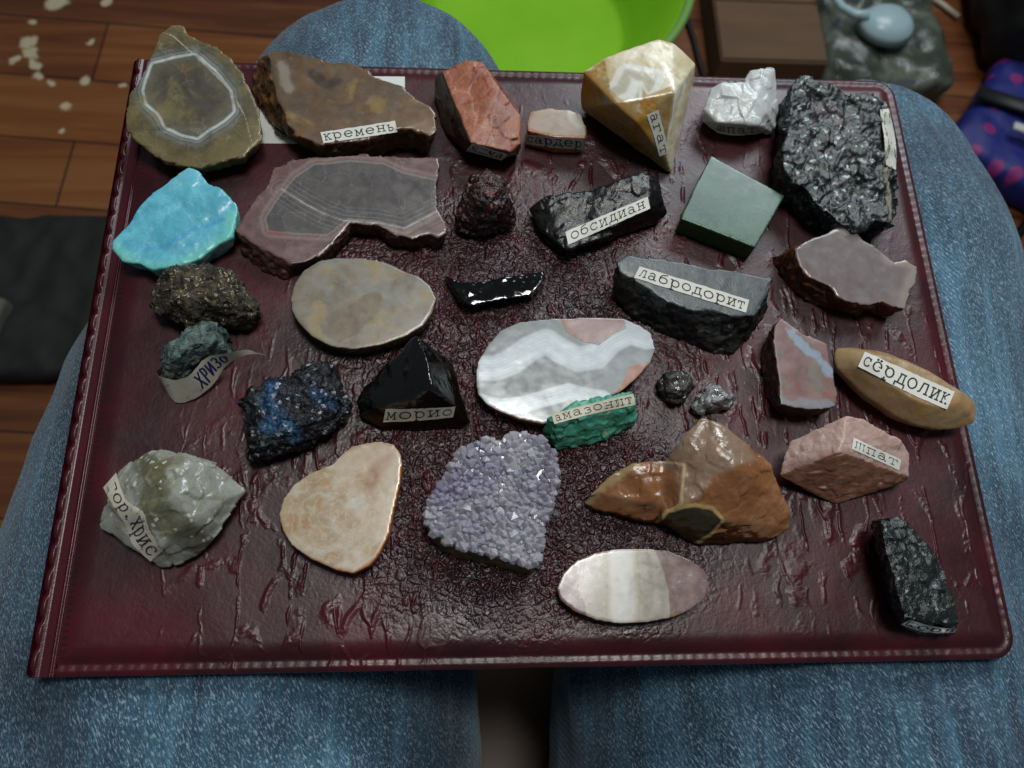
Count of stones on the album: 33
